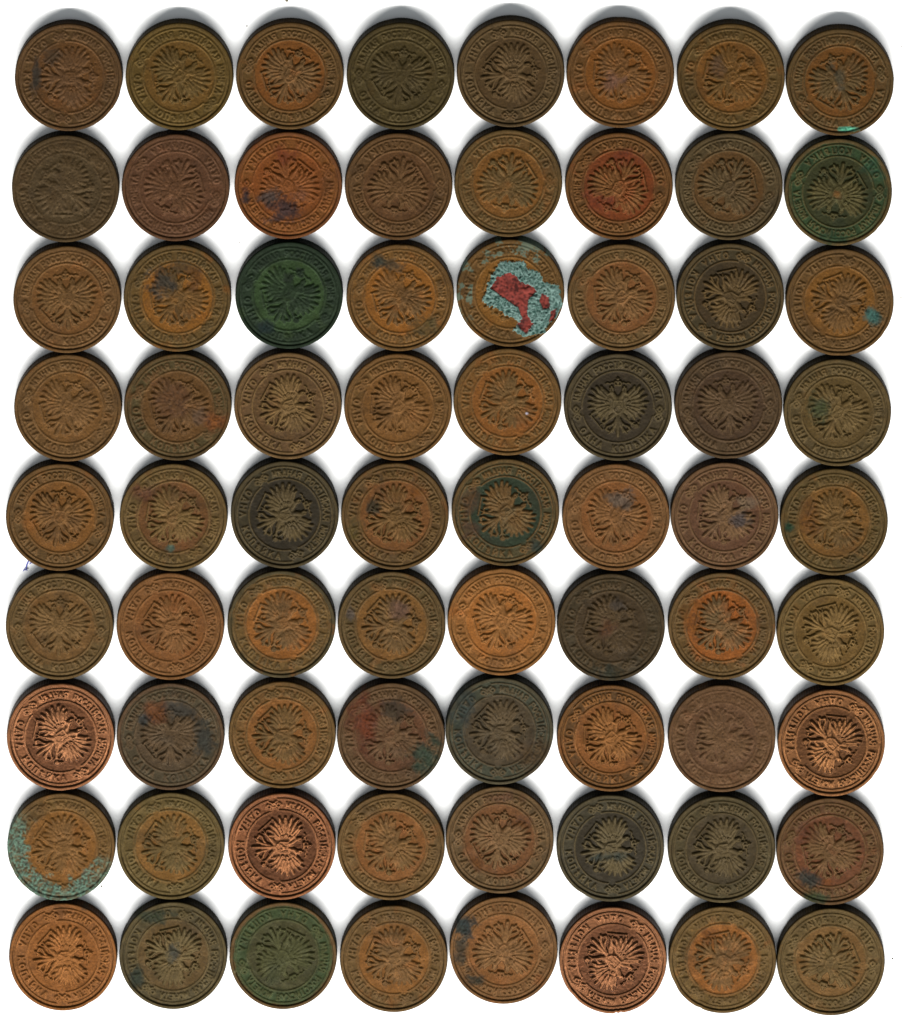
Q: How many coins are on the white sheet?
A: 72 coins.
